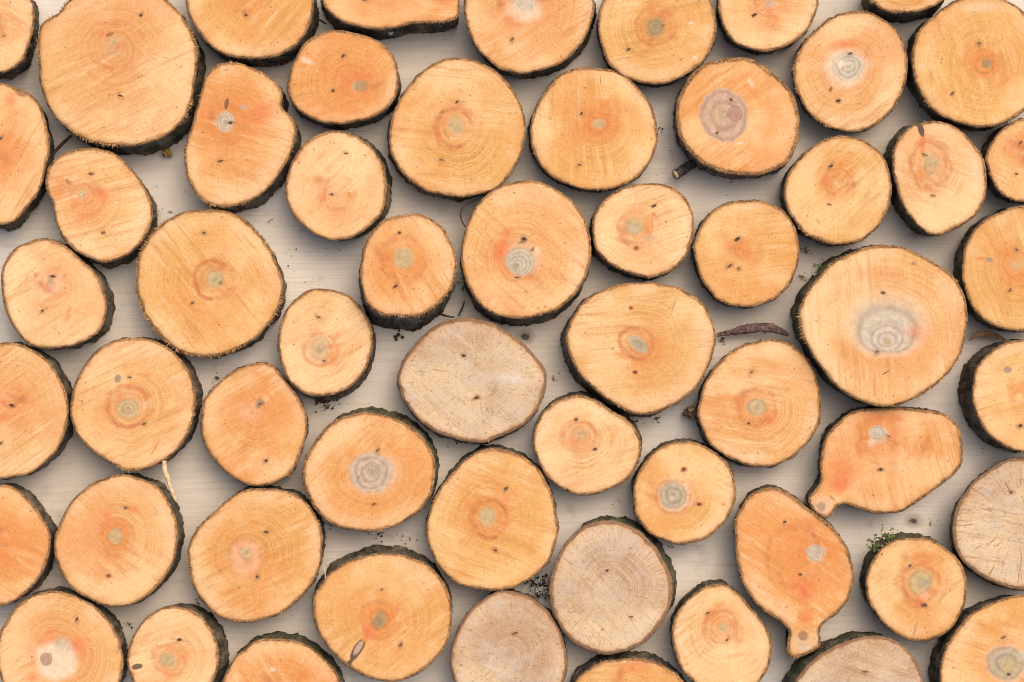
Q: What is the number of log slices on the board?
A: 58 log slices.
